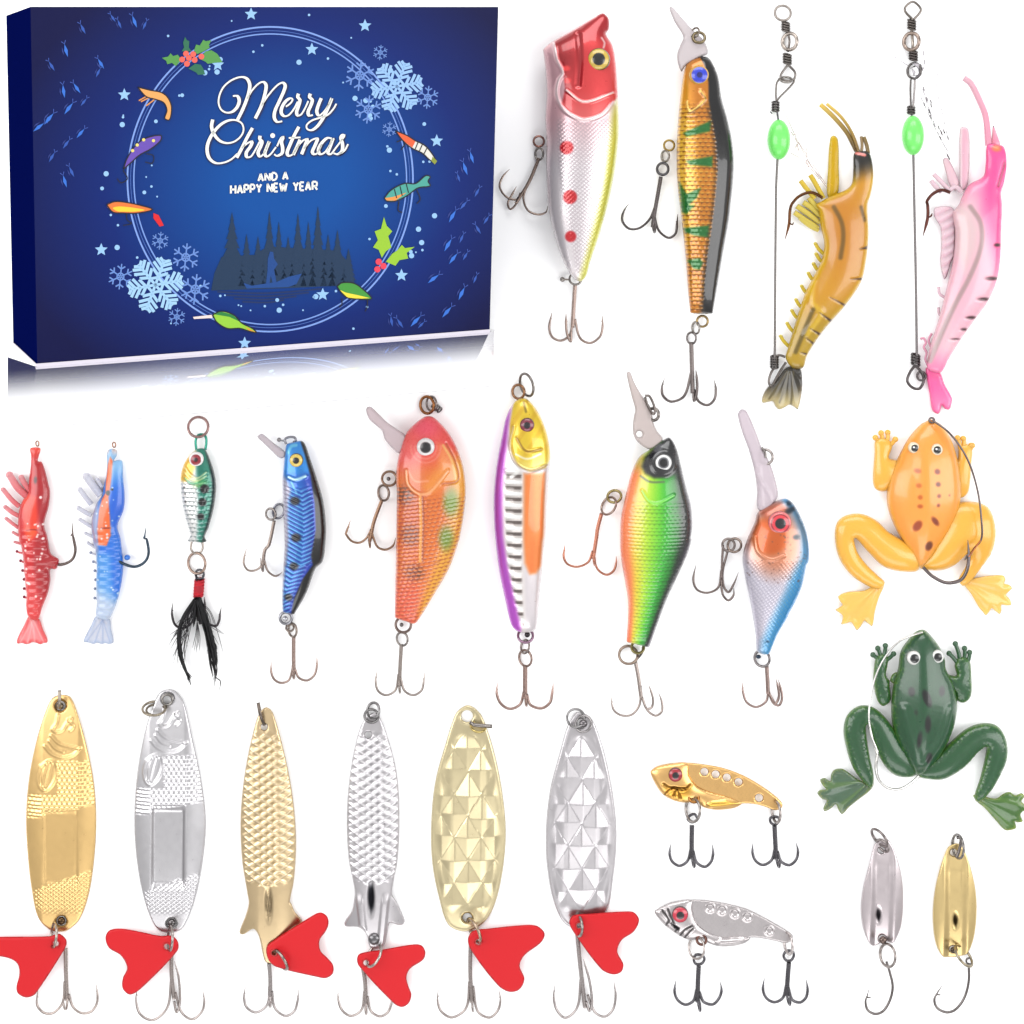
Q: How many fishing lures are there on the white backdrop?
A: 24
